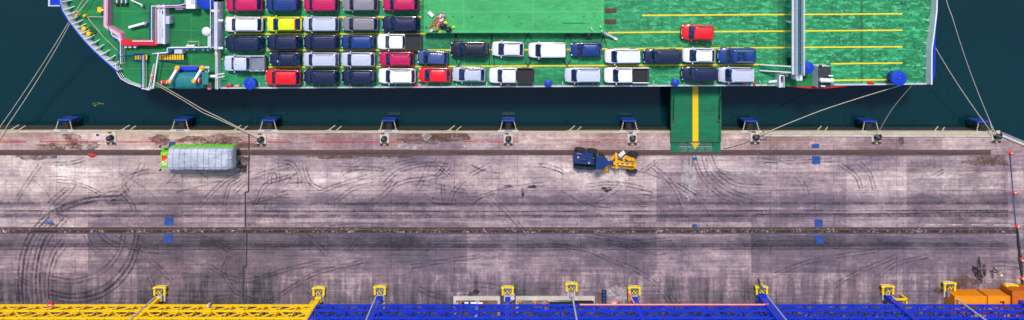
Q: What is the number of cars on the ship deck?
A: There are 37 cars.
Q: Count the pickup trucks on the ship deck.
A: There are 4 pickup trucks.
